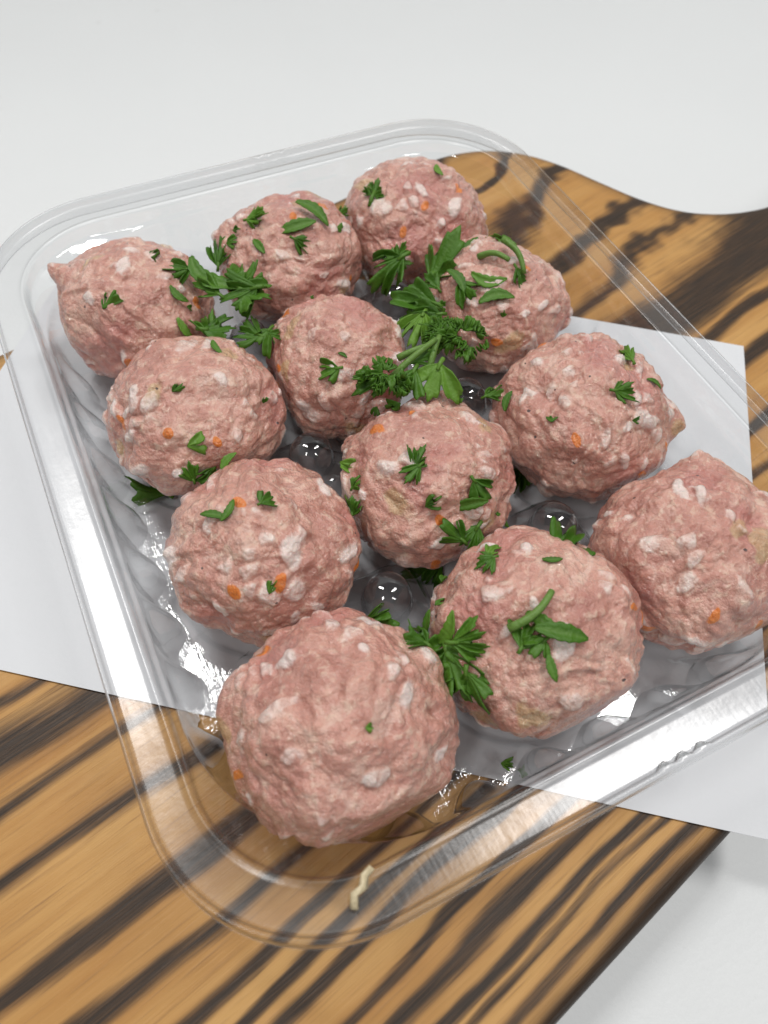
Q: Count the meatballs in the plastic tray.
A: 12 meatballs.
